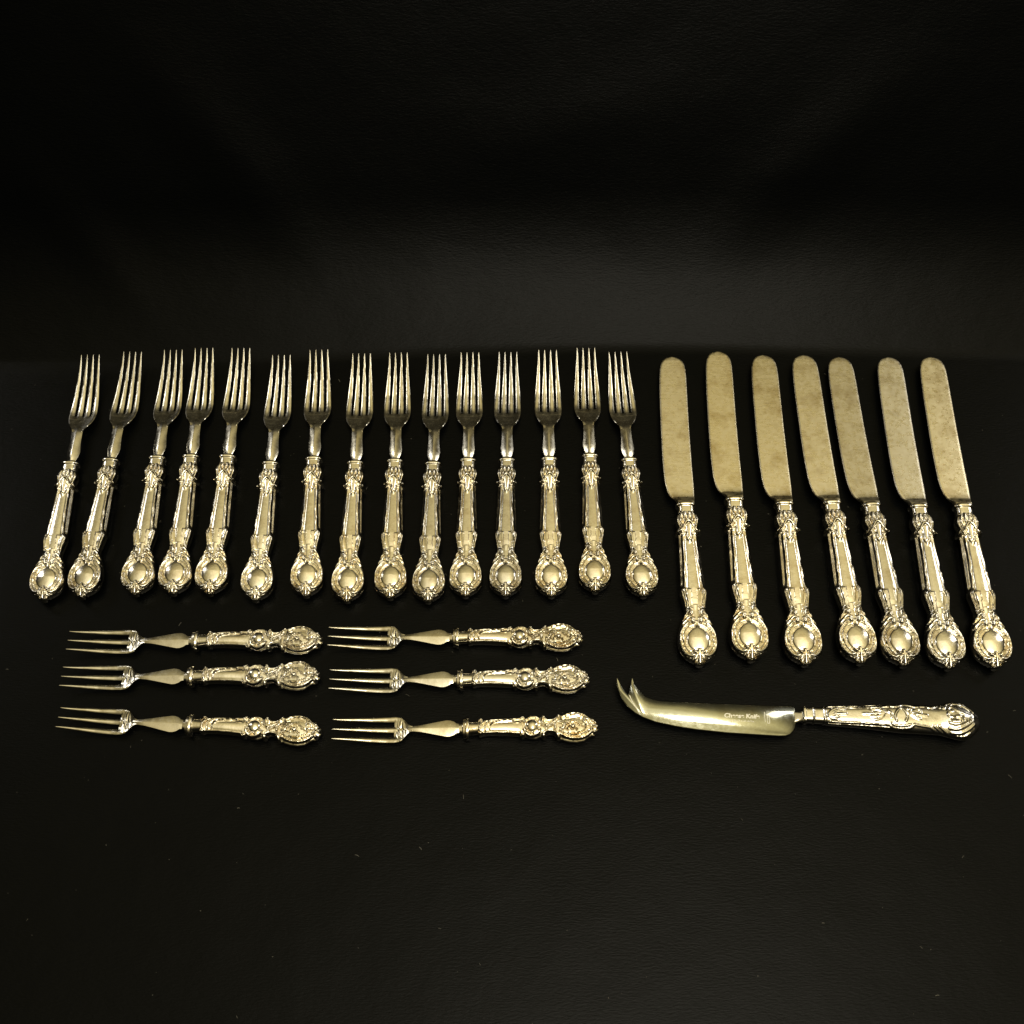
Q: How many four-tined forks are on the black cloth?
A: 15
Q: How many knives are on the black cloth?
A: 8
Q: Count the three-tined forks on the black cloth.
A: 6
